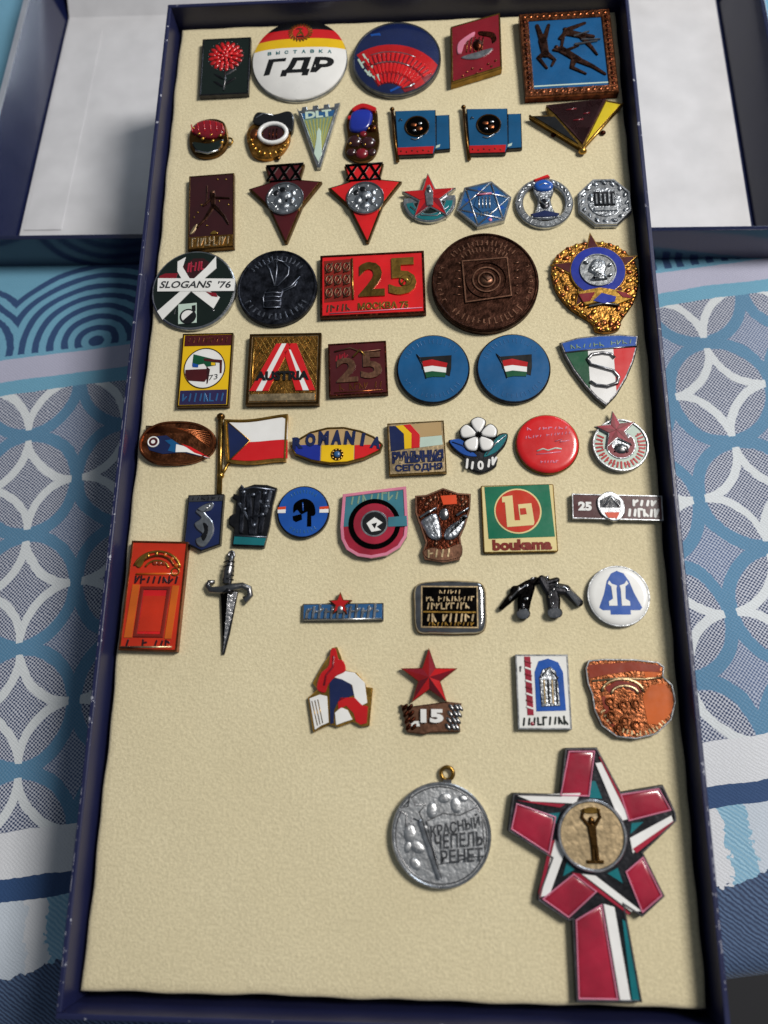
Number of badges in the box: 56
